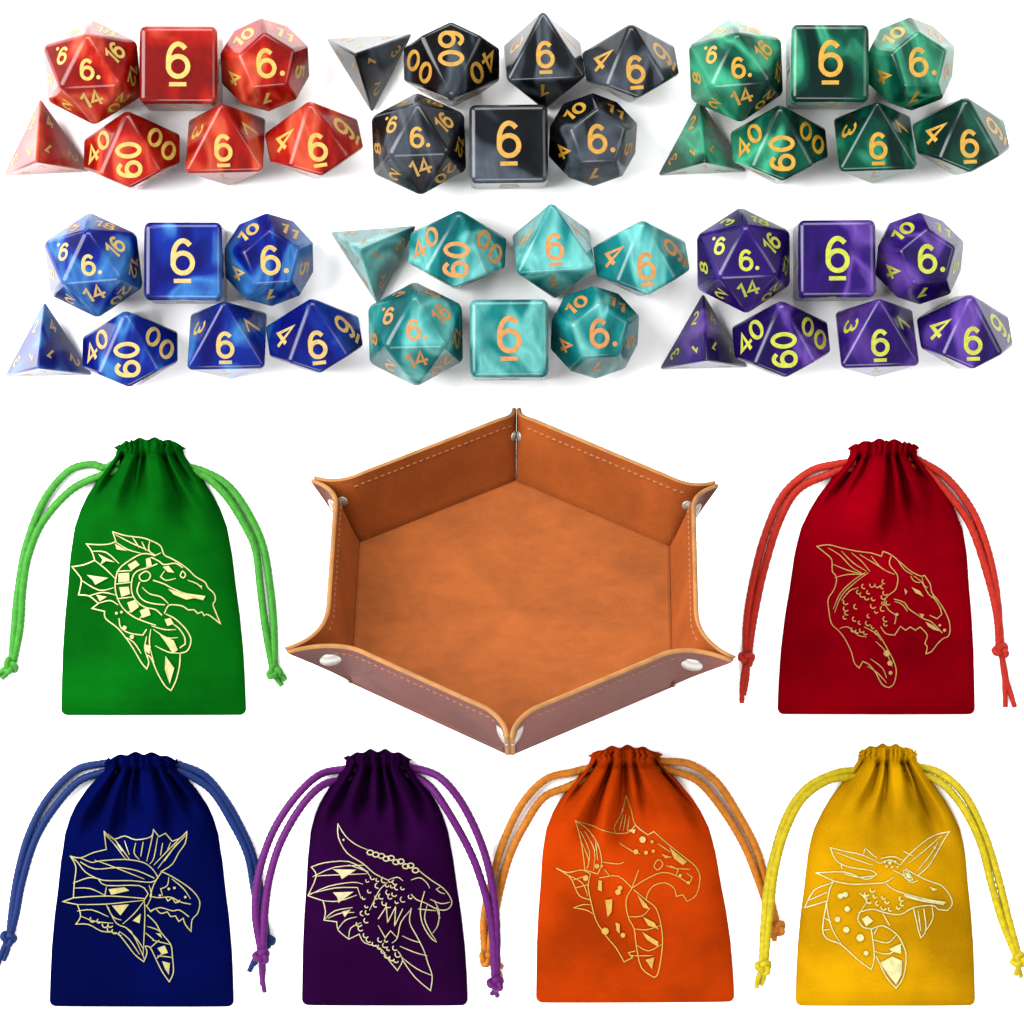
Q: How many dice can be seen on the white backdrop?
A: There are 42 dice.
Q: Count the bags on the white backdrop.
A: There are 6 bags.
